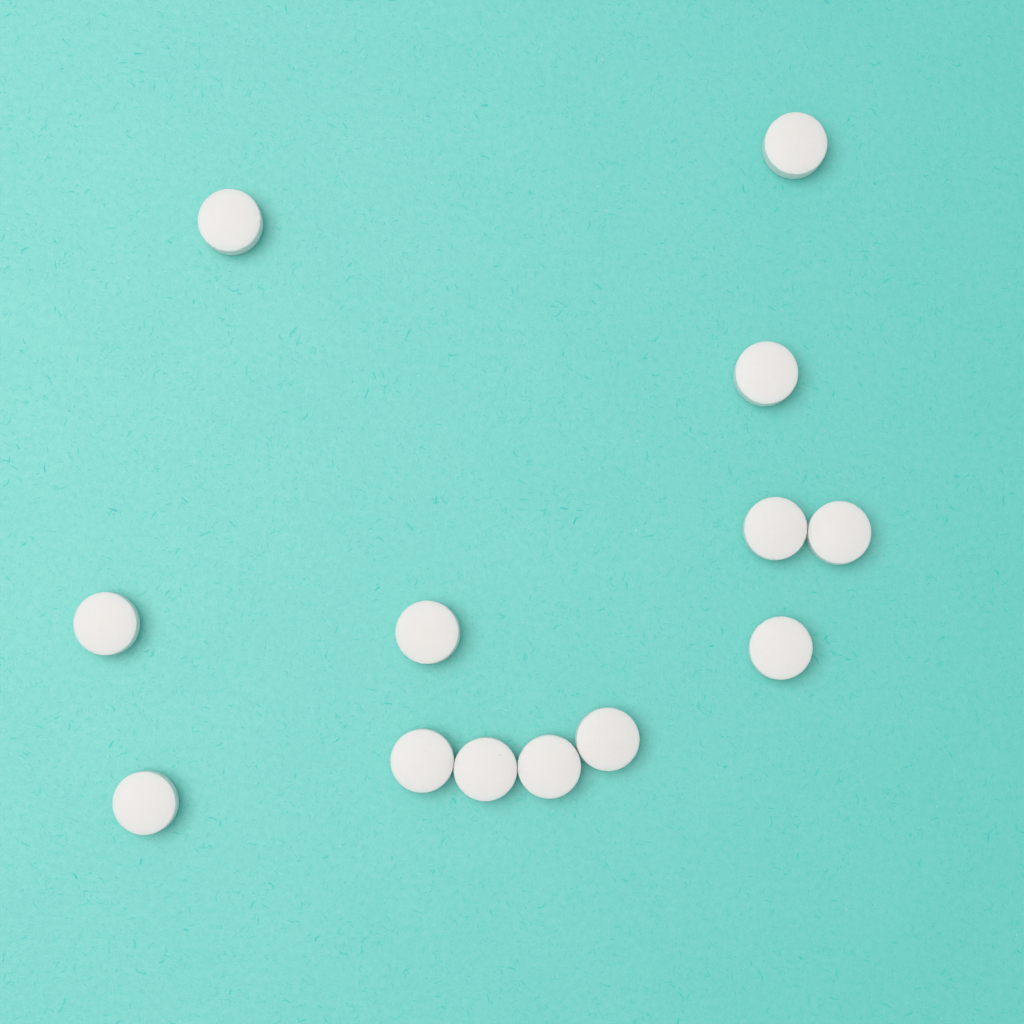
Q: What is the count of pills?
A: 13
